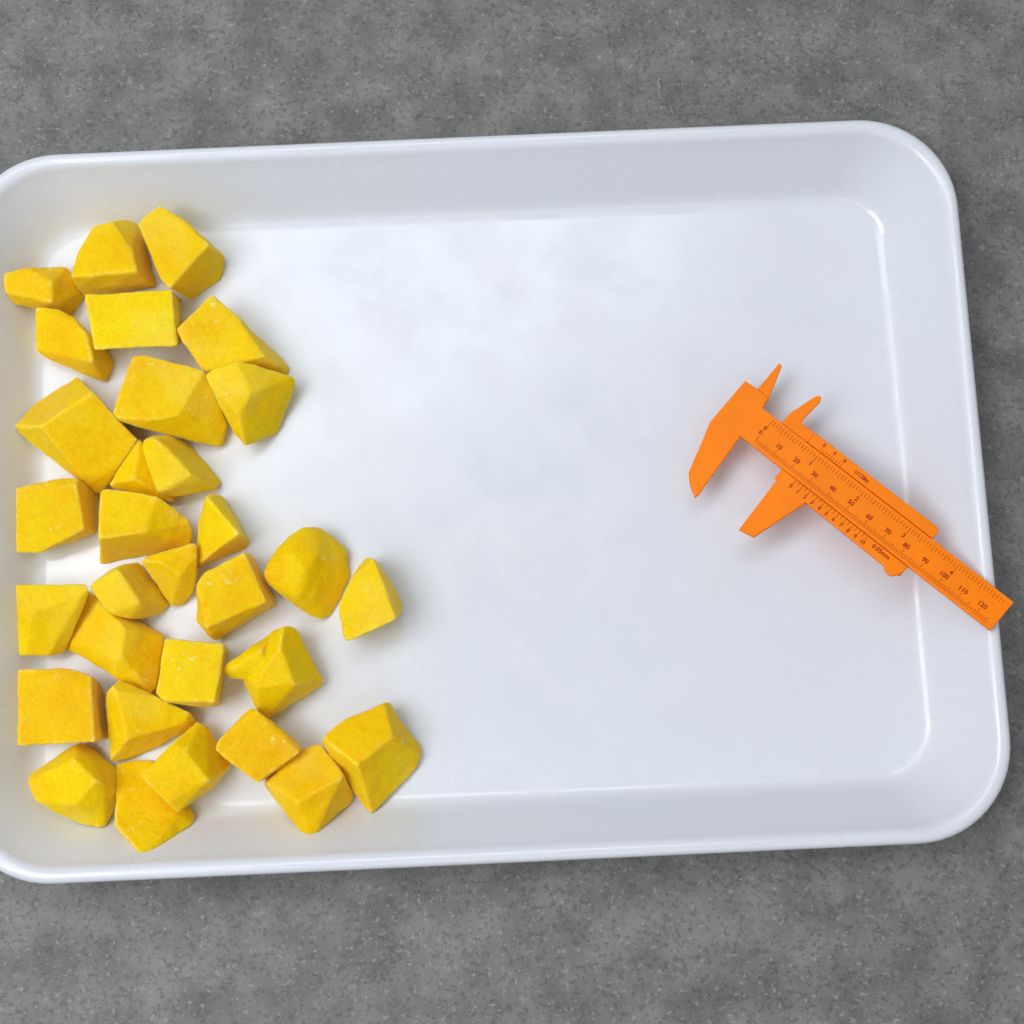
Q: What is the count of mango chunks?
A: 31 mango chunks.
